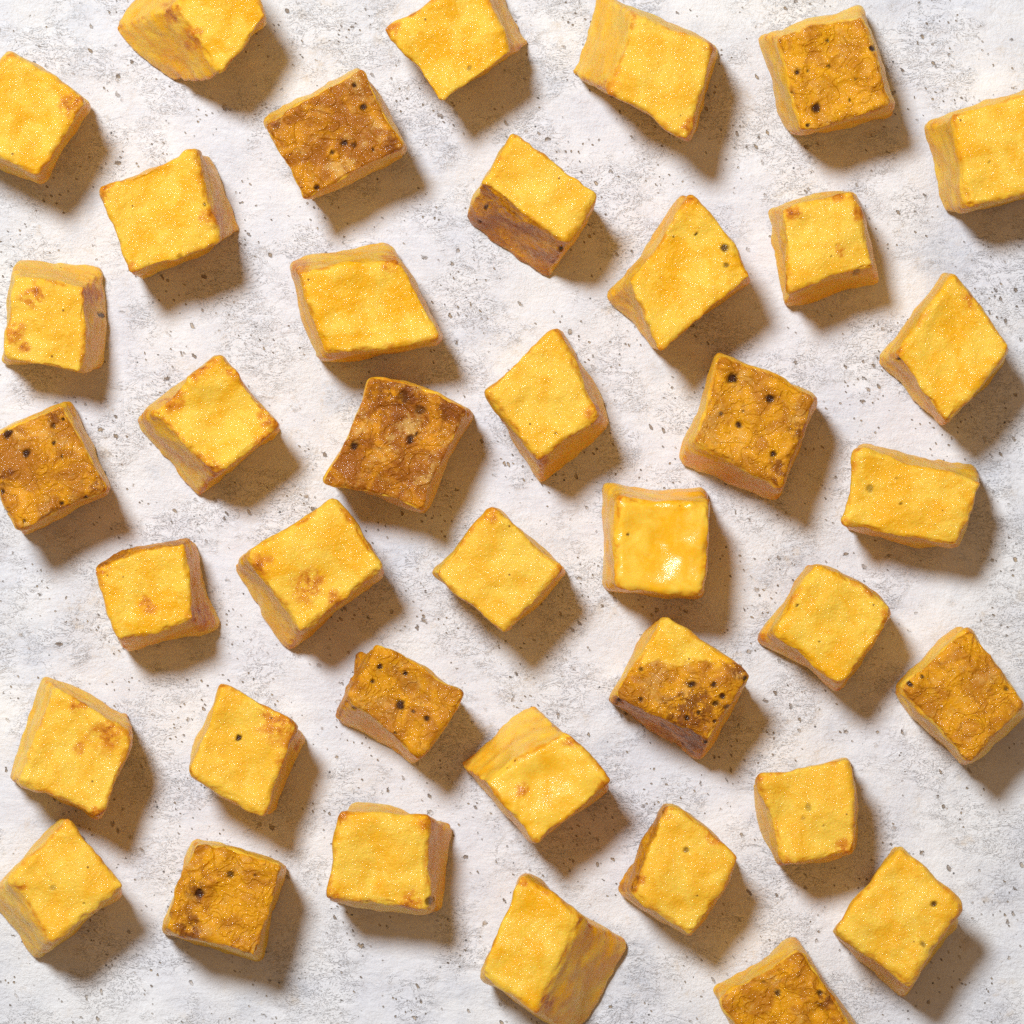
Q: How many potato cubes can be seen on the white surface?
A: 39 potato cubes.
